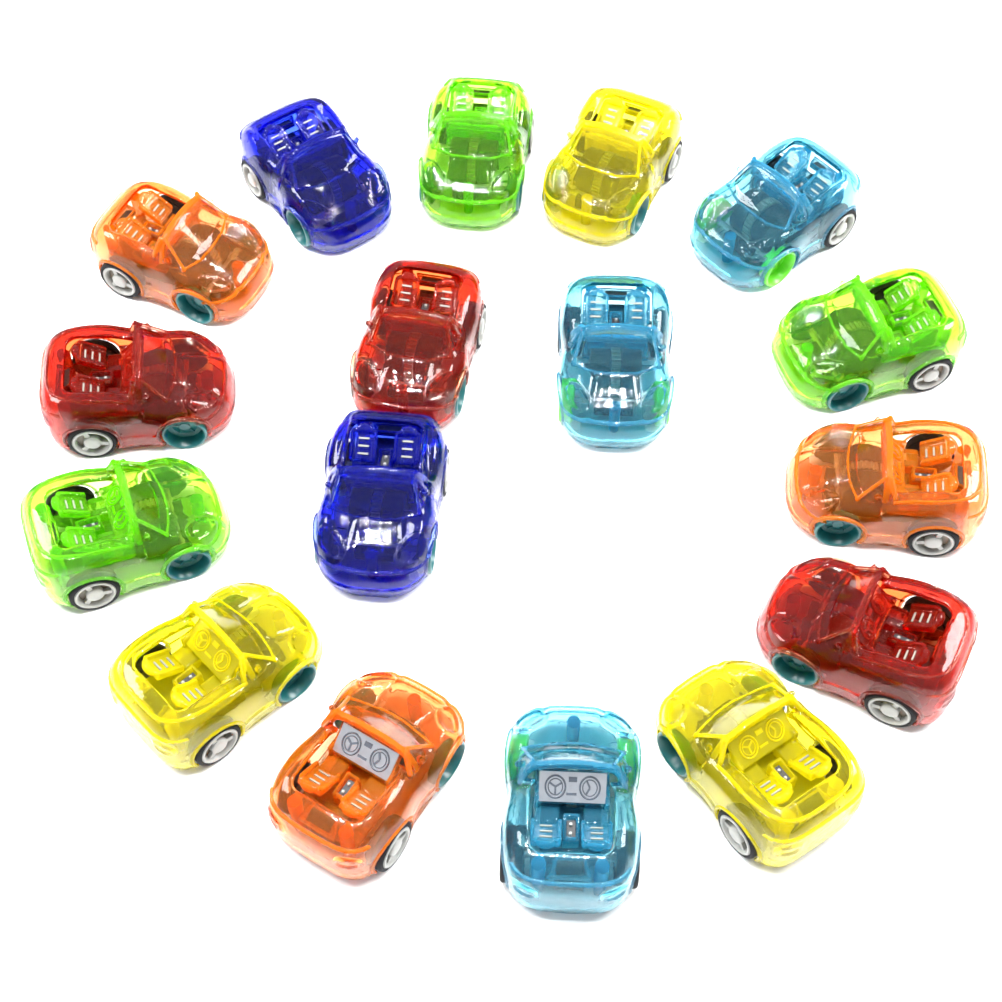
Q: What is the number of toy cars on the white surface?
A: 17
